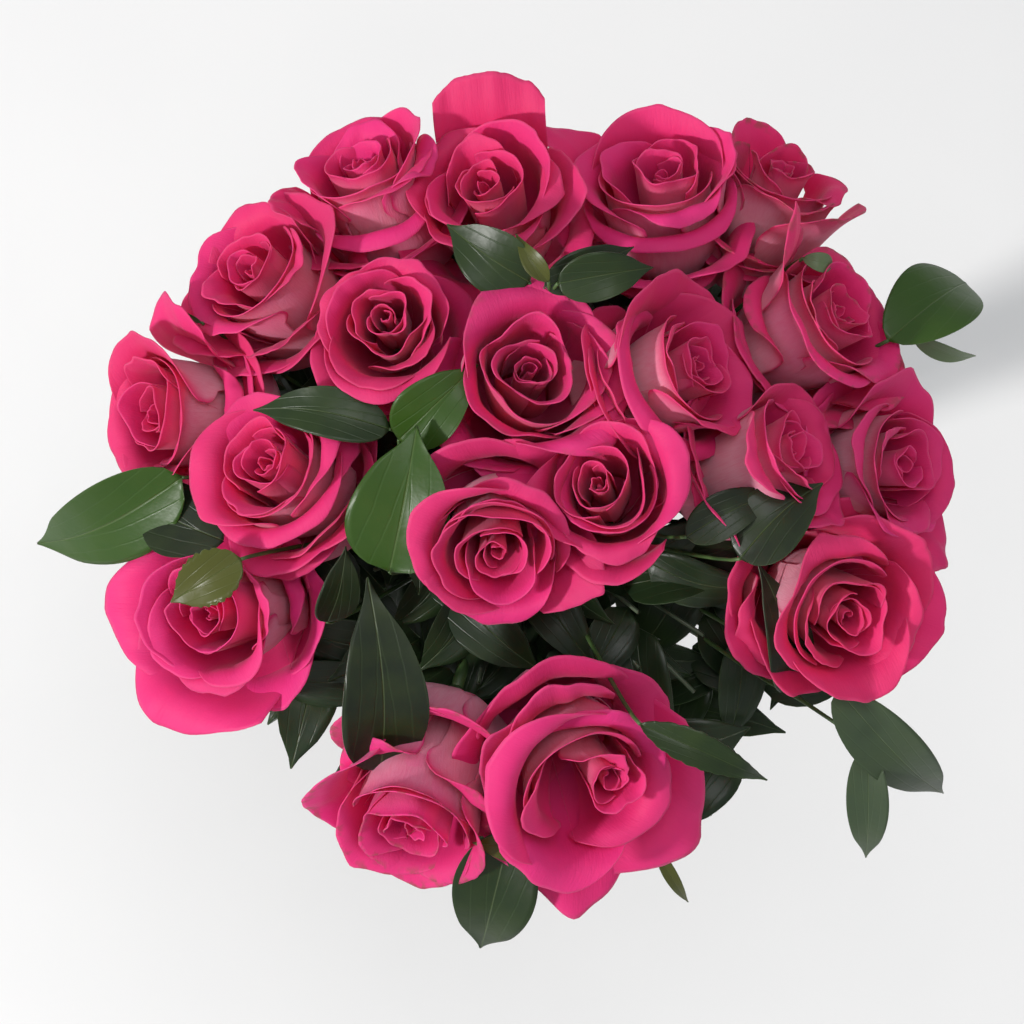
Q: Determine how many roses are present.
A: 19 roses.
